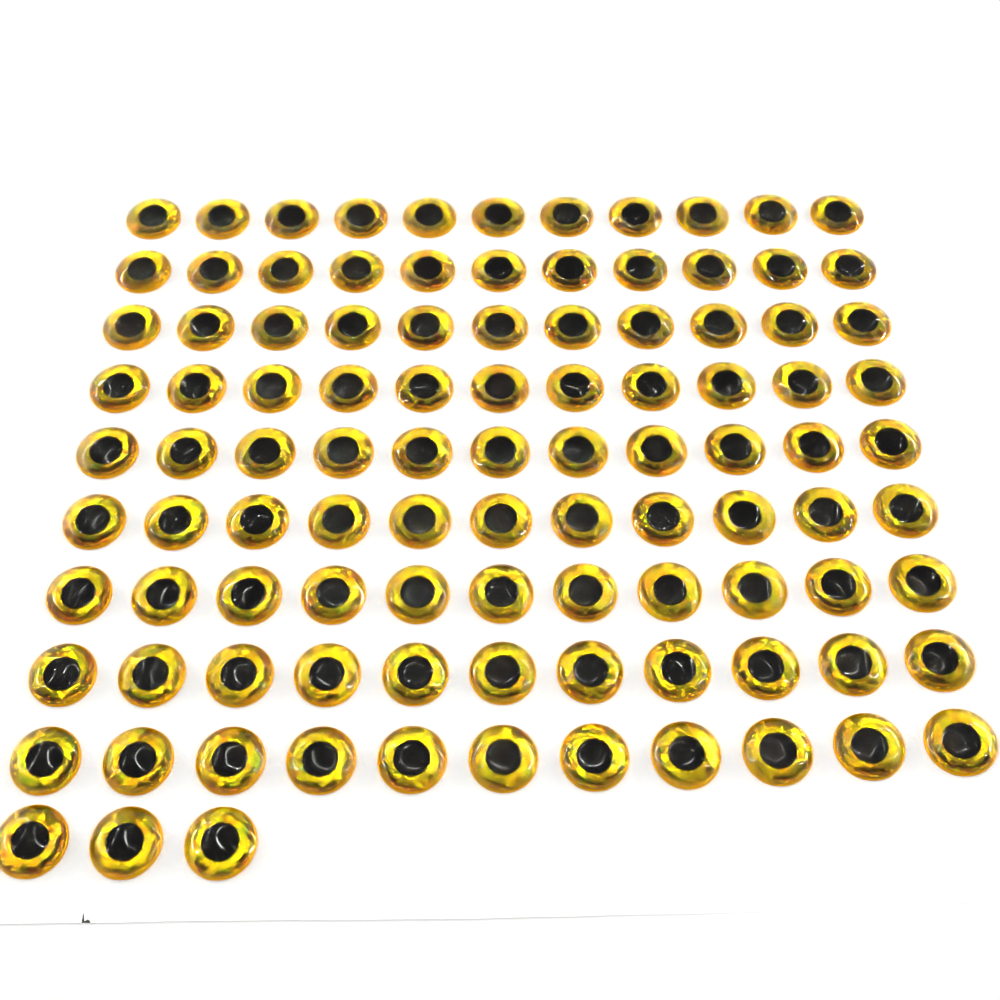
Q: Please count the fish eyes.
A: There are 102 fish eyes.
